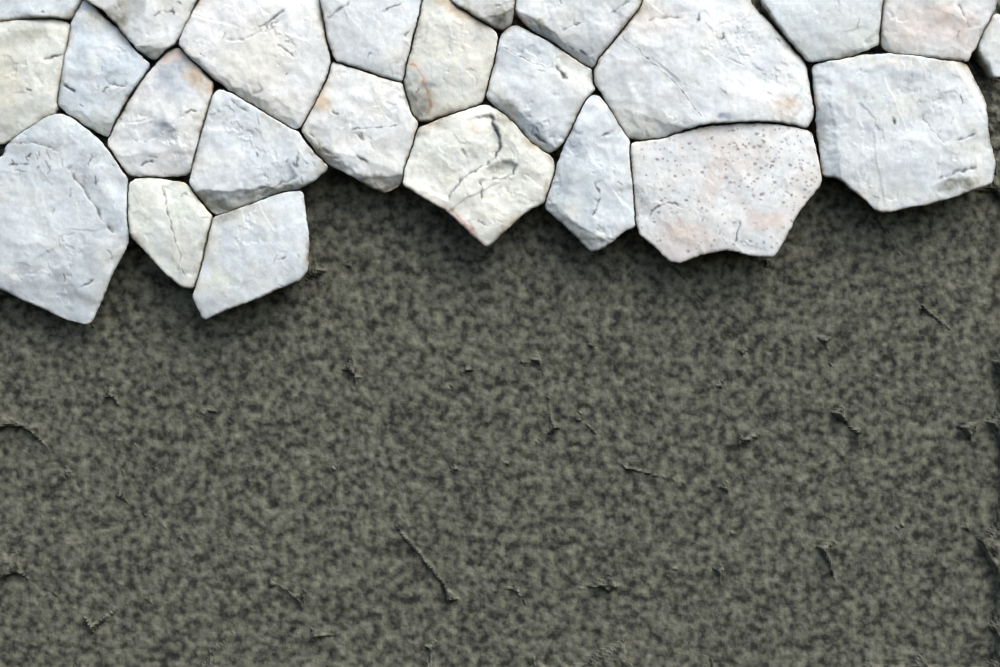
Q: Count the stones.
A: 24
